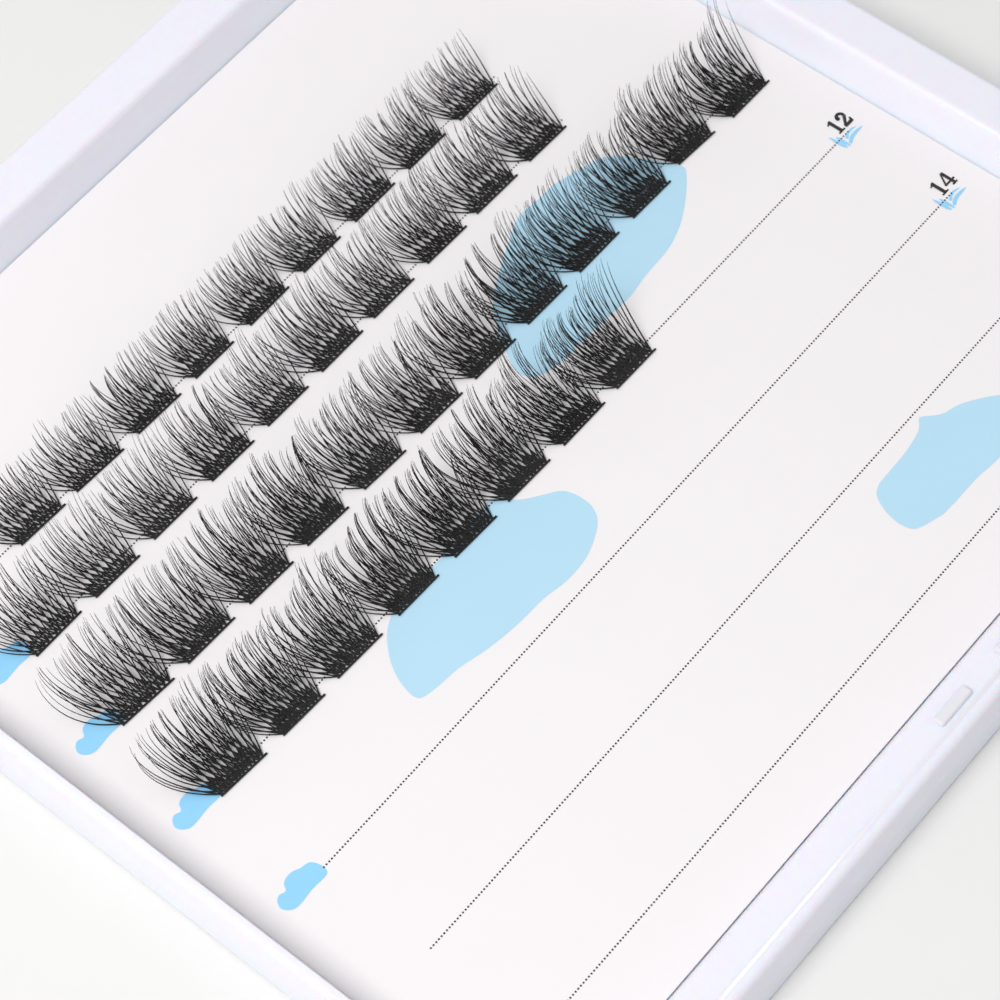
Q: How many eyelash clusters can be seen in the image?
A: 39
